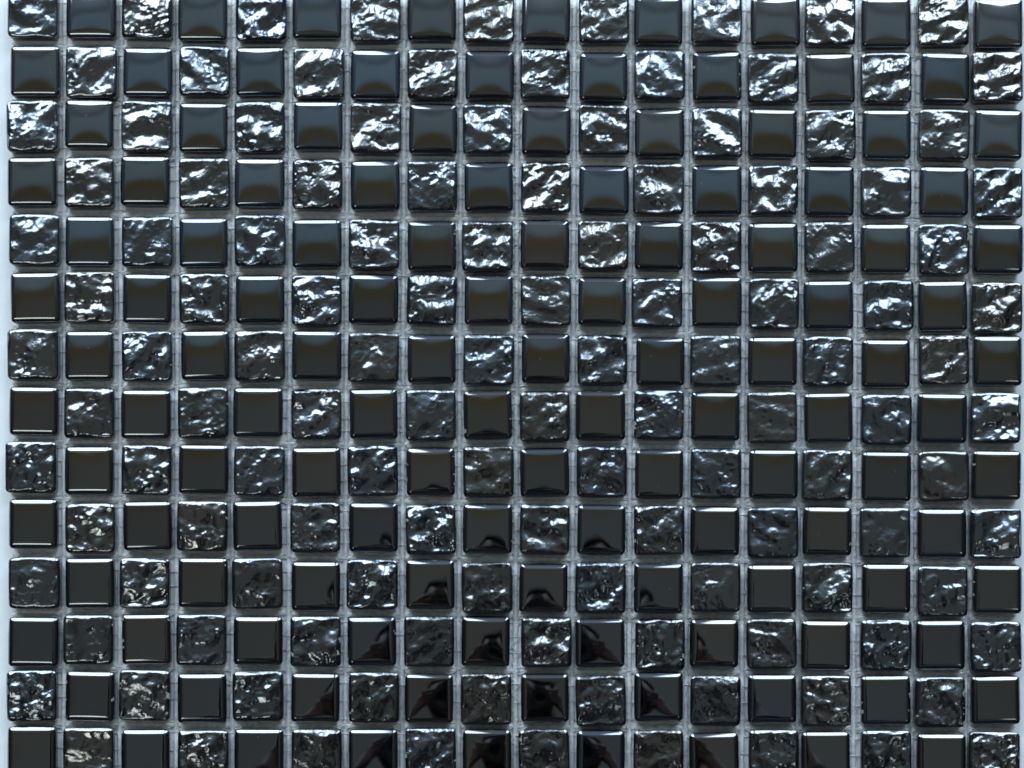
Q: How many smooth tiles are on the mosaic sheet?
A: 126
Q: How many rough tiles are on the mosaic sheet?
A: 126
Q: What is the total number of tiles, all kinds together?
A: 252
